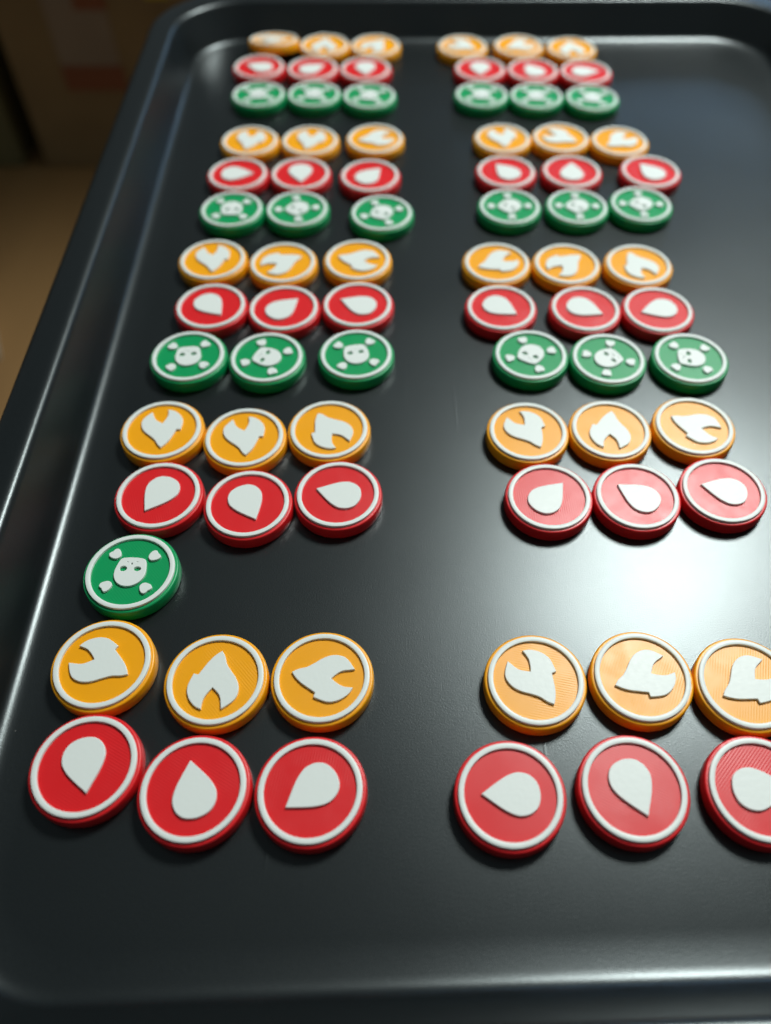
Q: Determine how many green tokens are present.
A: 19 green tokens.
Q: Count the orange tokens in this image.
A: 30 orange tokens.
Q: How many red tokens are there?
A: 30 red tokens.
